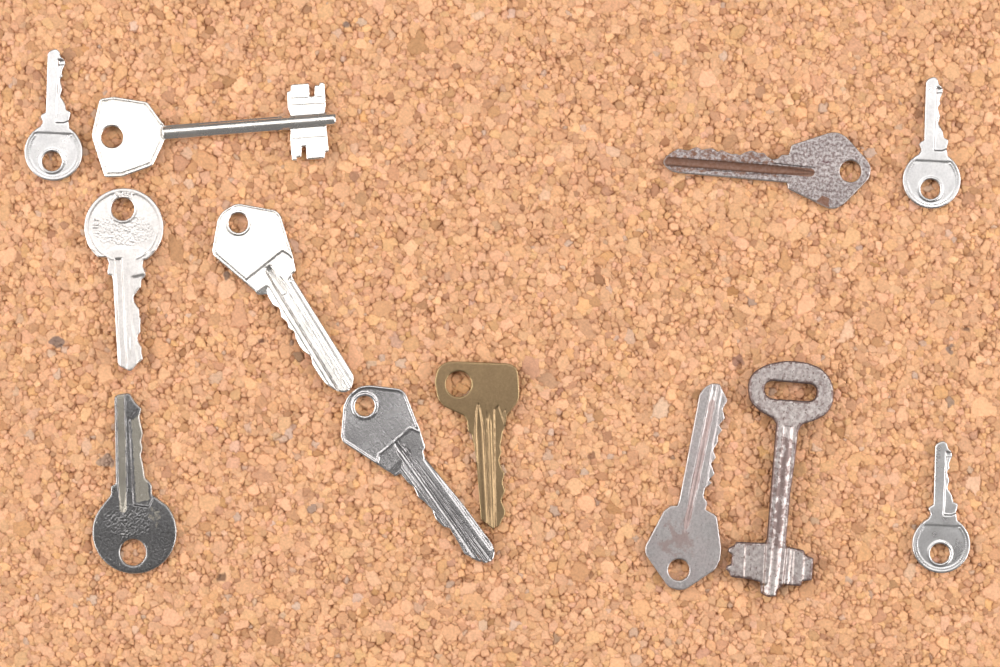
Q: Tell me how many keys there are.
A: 12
